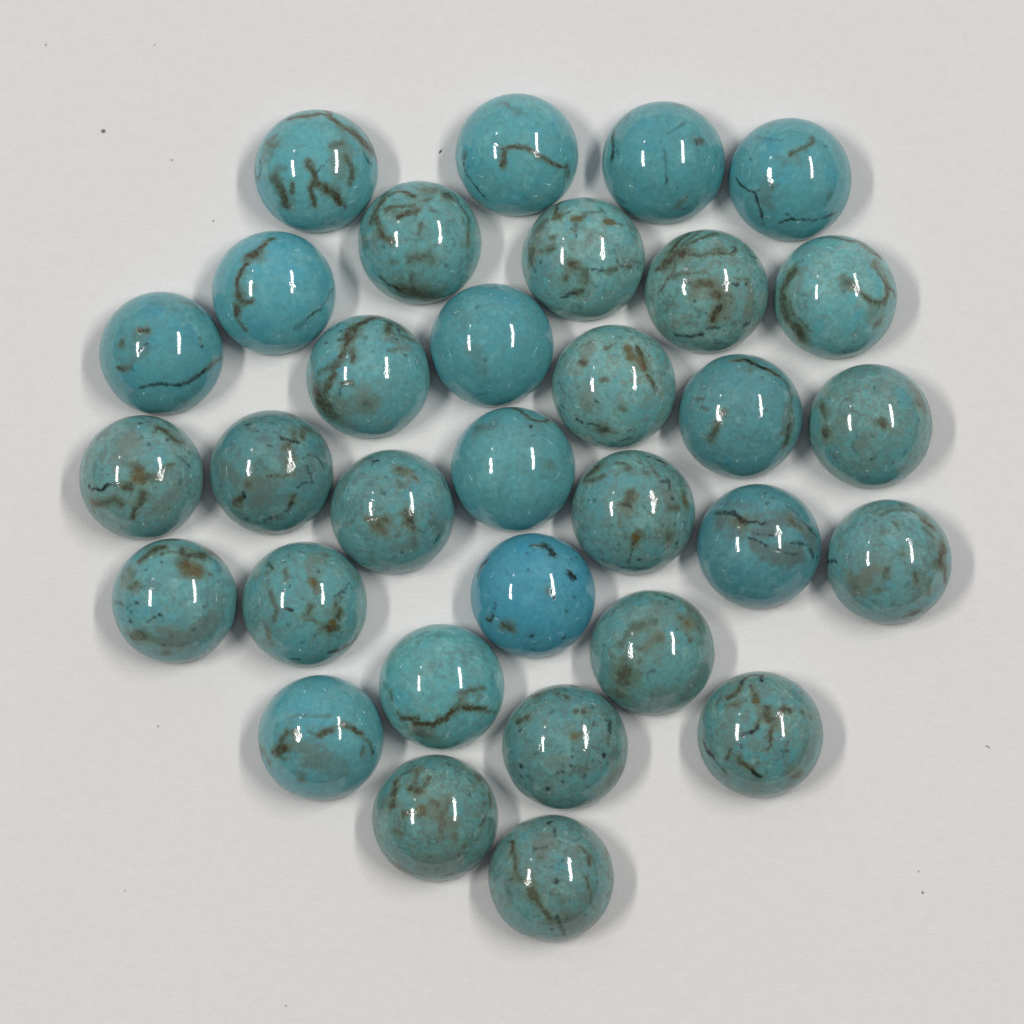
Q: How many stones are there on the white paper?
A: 32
